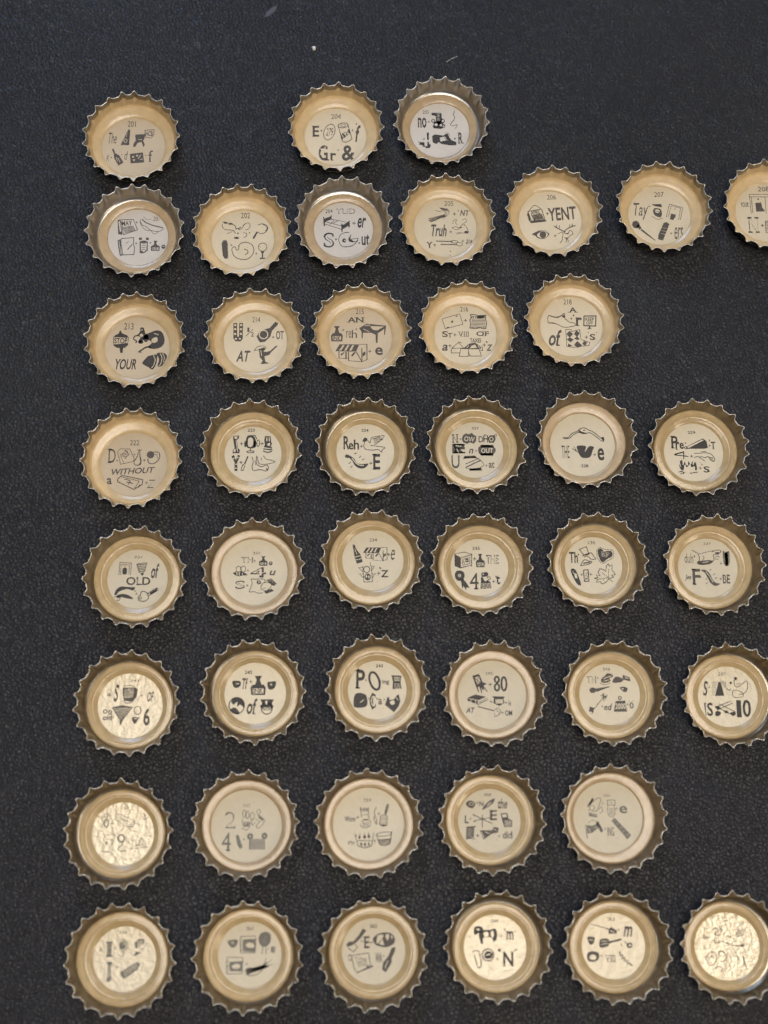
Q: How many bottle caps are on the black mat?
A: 44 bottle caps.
